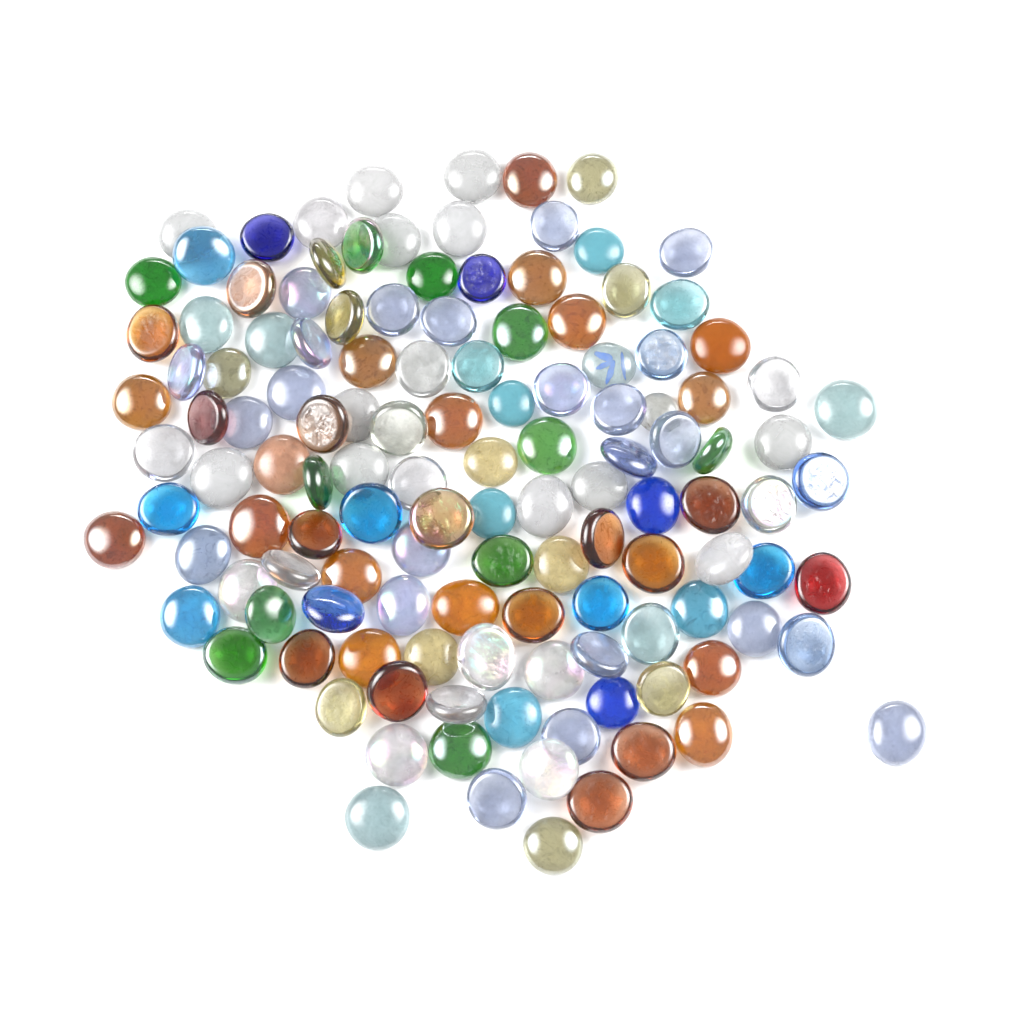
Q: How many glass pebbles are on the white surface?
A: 128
